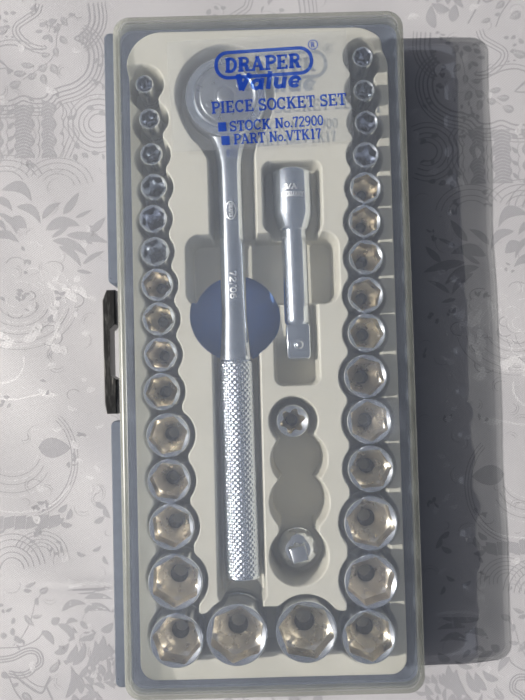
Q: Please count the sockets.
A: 33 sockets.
